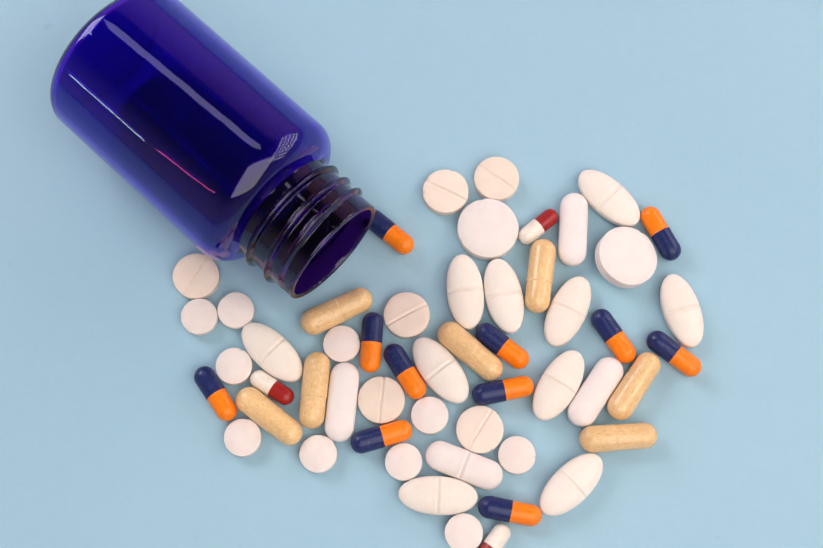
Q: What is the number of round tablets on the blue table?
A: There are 18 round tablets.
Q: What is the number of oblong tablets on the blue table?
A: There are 14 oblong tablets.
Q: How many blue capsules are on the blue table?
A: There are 11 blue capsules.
